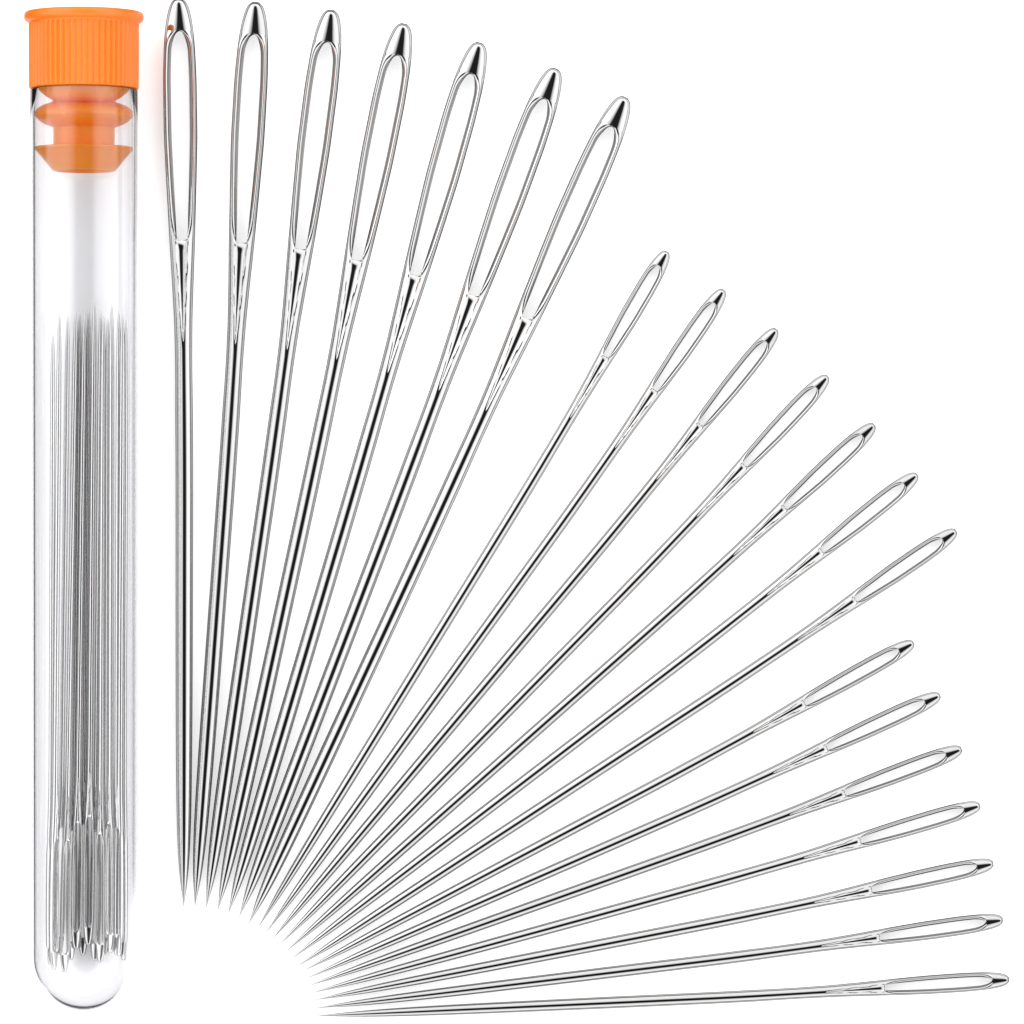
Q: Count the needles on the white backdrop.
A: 36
